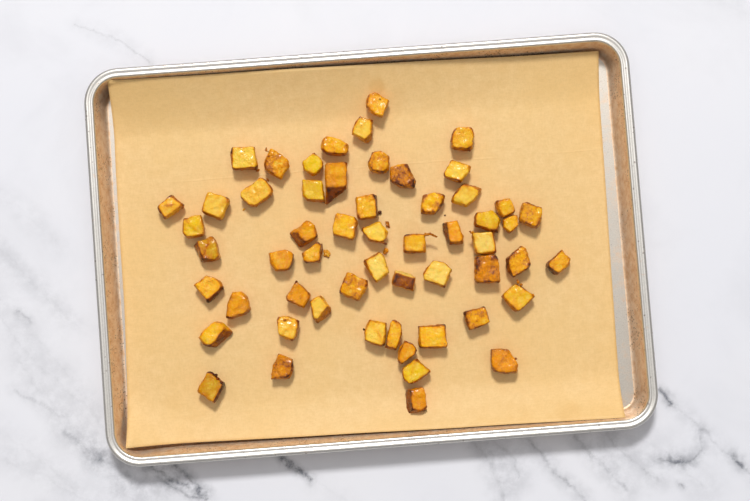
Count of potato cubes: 56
